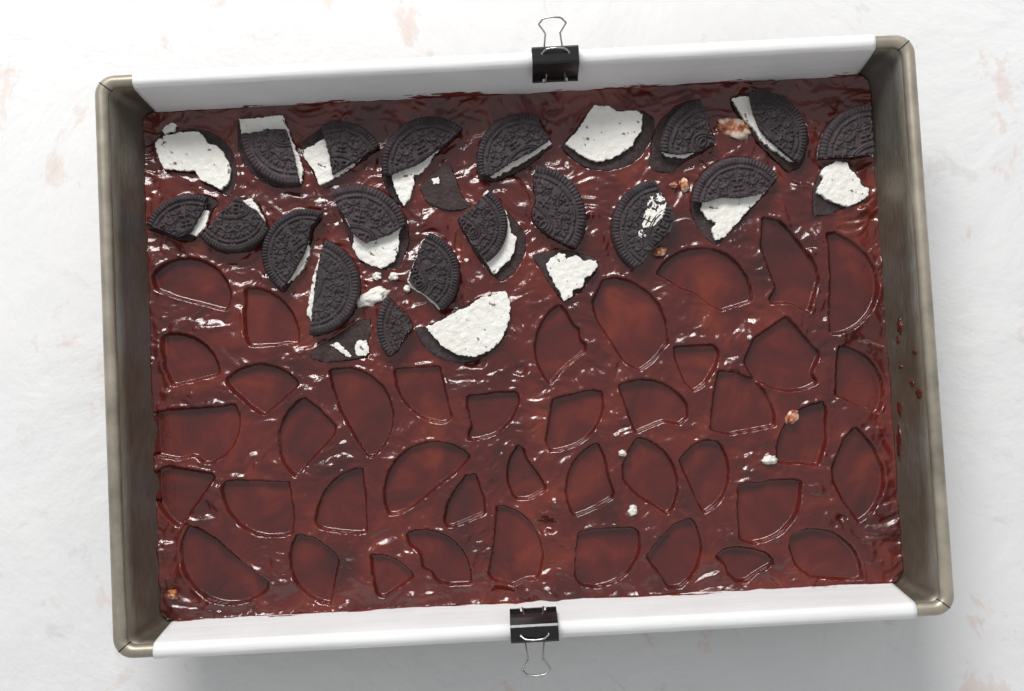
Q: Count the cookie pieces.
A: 25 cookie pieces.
